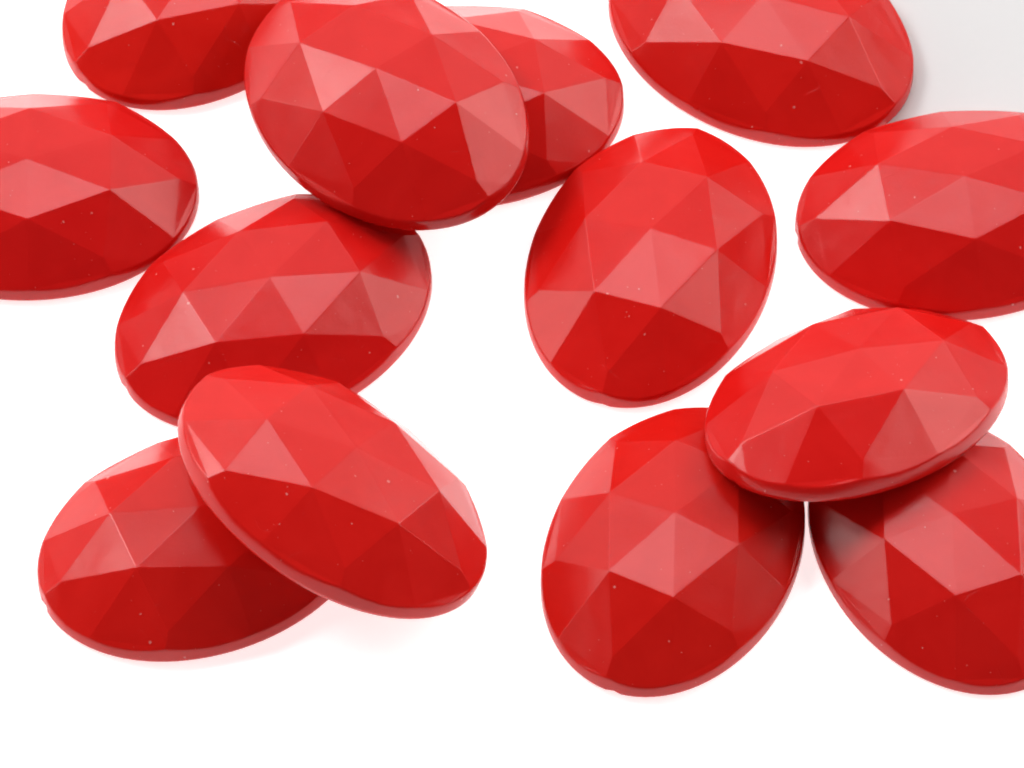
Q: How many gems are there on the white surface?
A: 13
